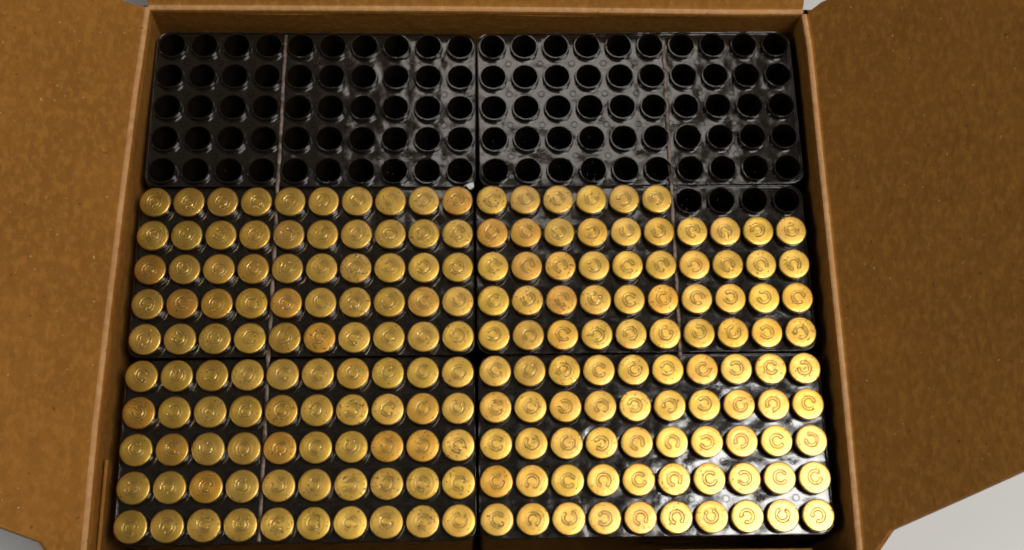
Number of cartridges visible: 196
